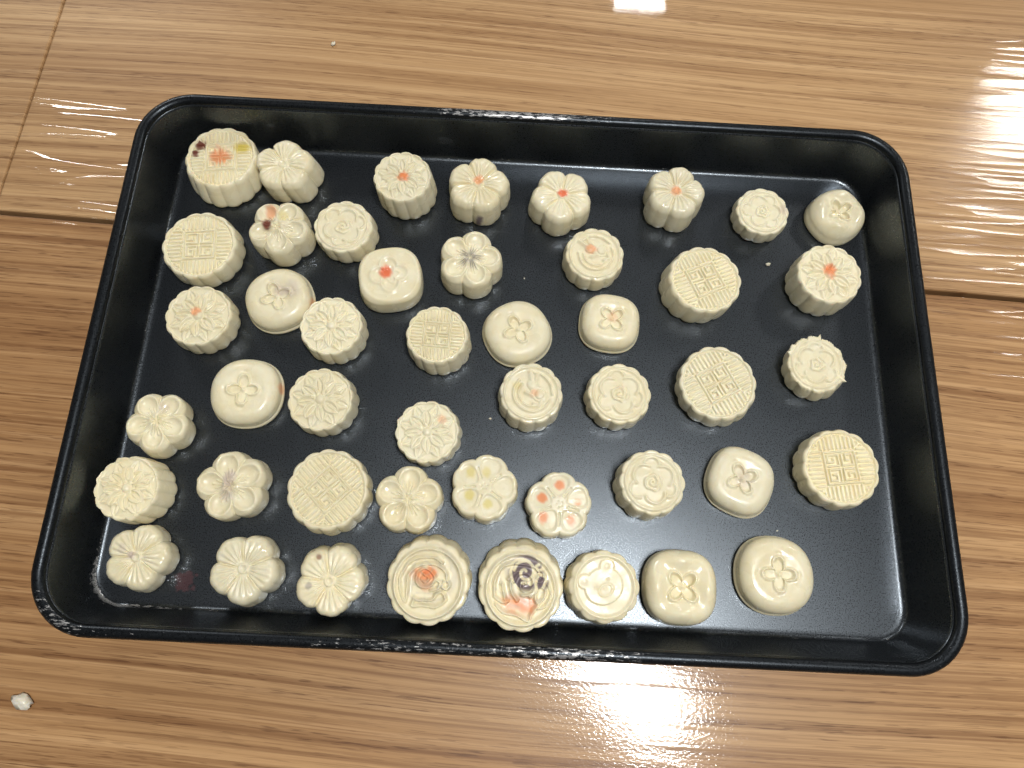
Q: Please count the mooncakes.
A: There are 47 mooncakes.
